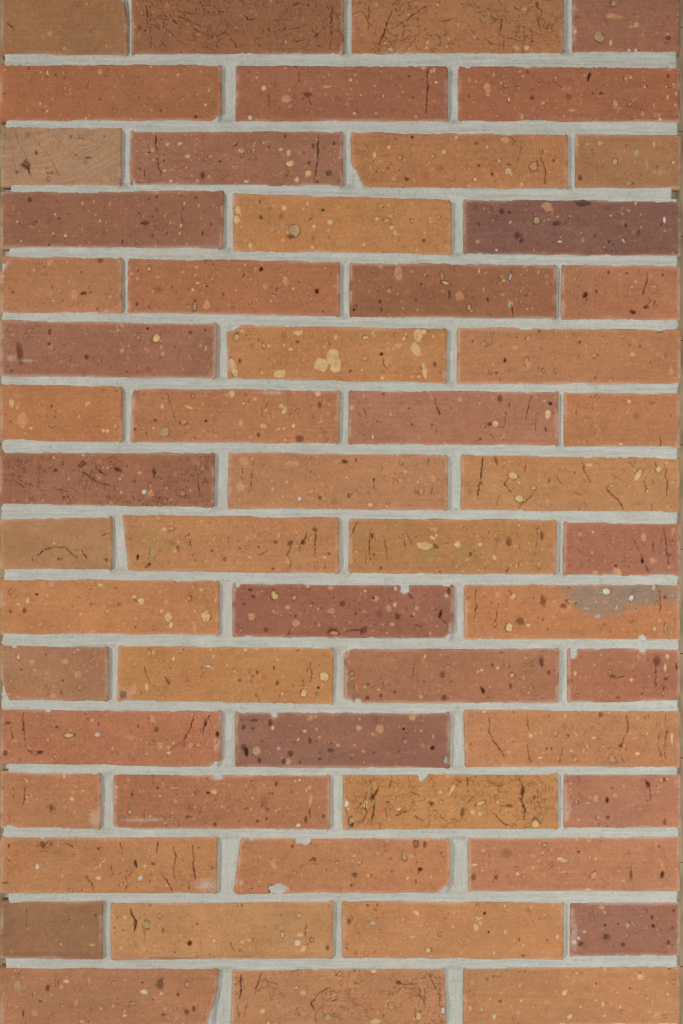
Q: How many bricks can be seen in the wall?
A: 56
